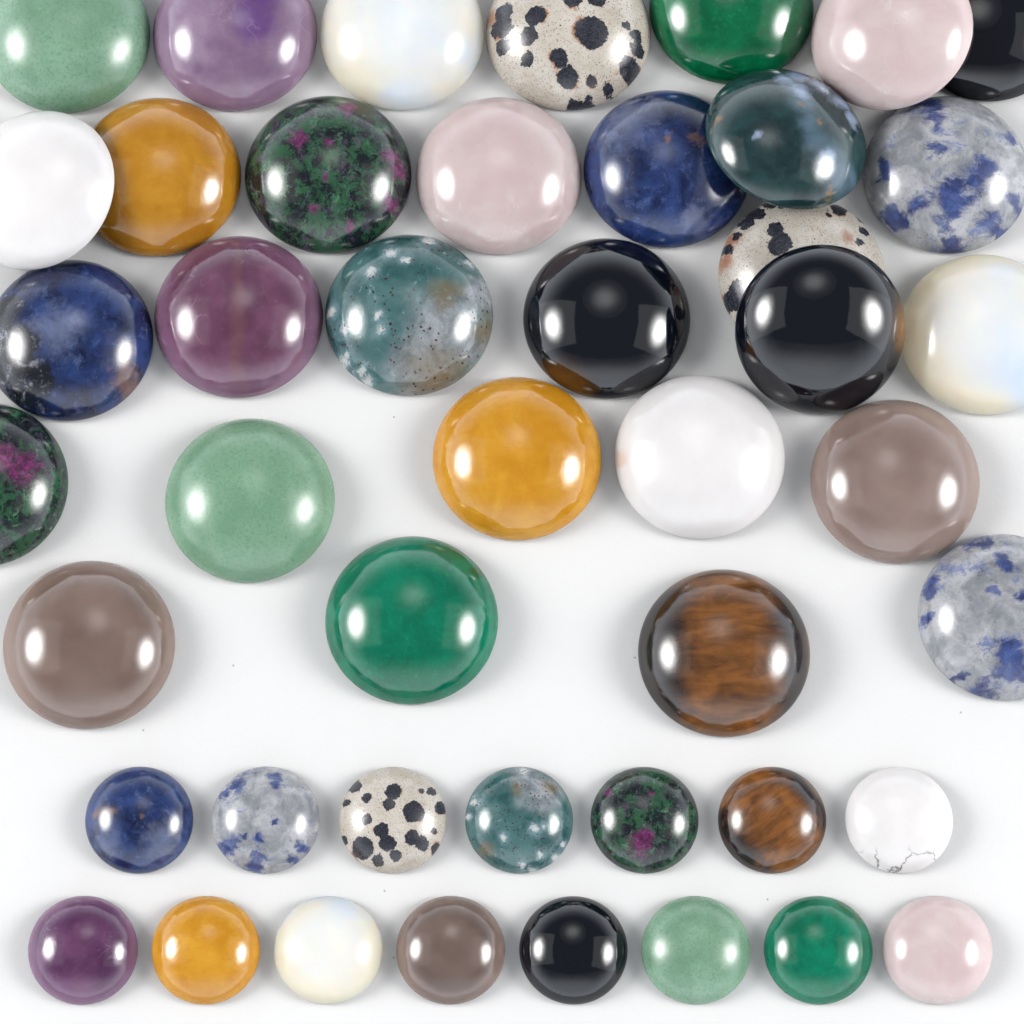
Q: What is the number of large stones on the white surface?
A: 30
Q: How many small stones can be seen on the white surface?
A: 15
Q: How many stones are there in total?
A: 45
